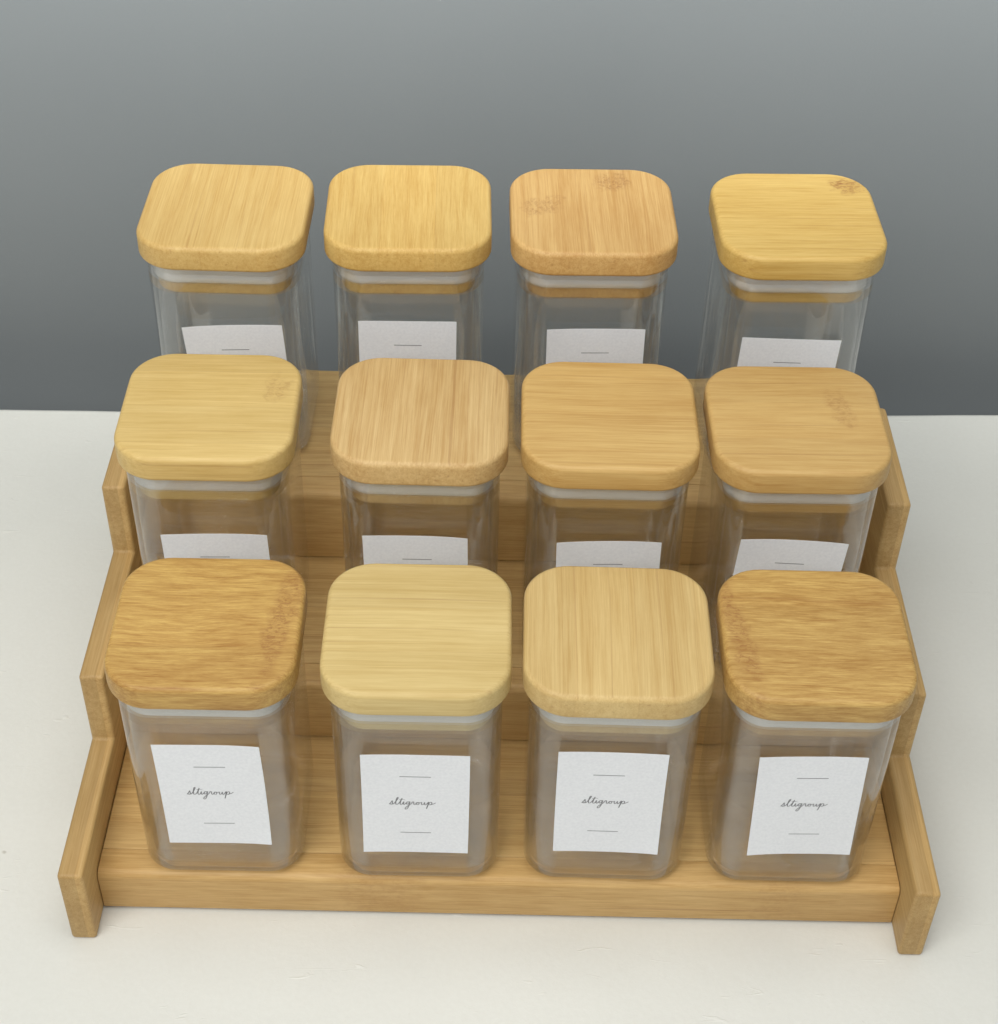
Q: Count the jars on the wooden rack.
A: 12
